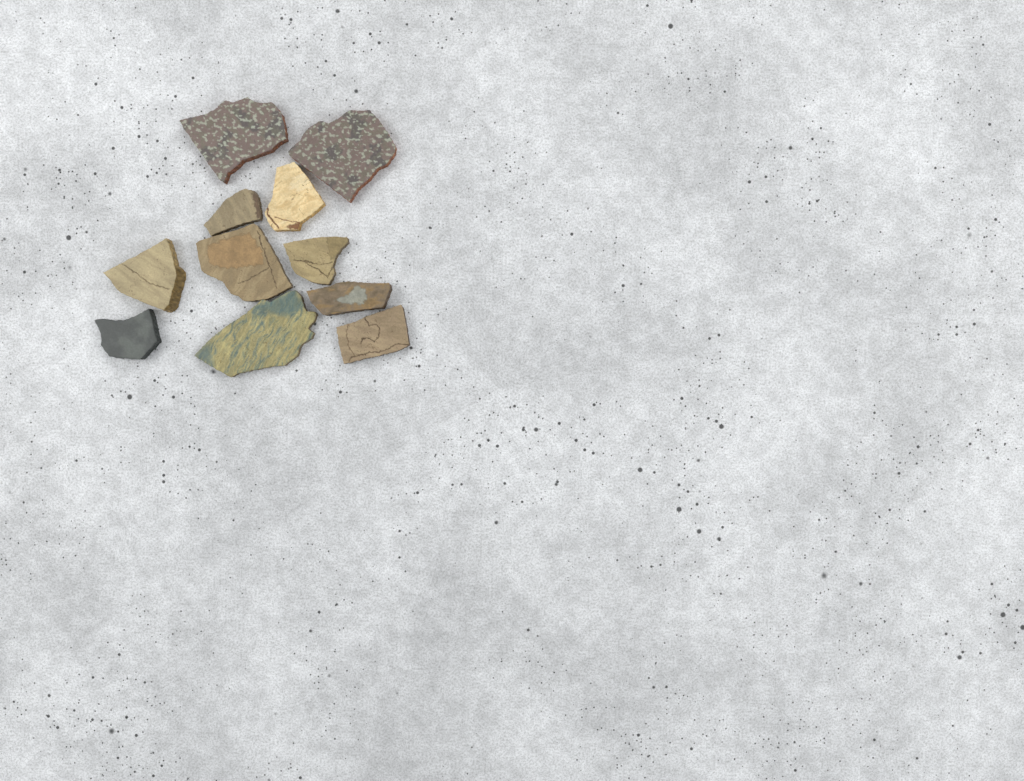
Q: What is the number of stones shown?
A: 11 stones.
